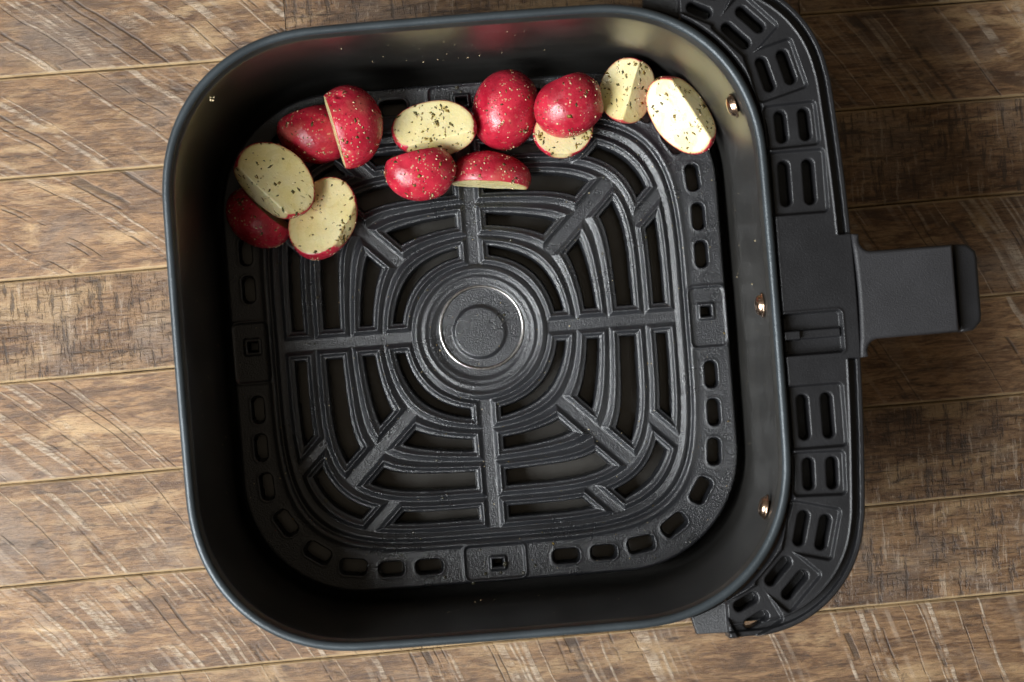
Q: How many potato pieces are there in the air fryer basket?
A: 13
